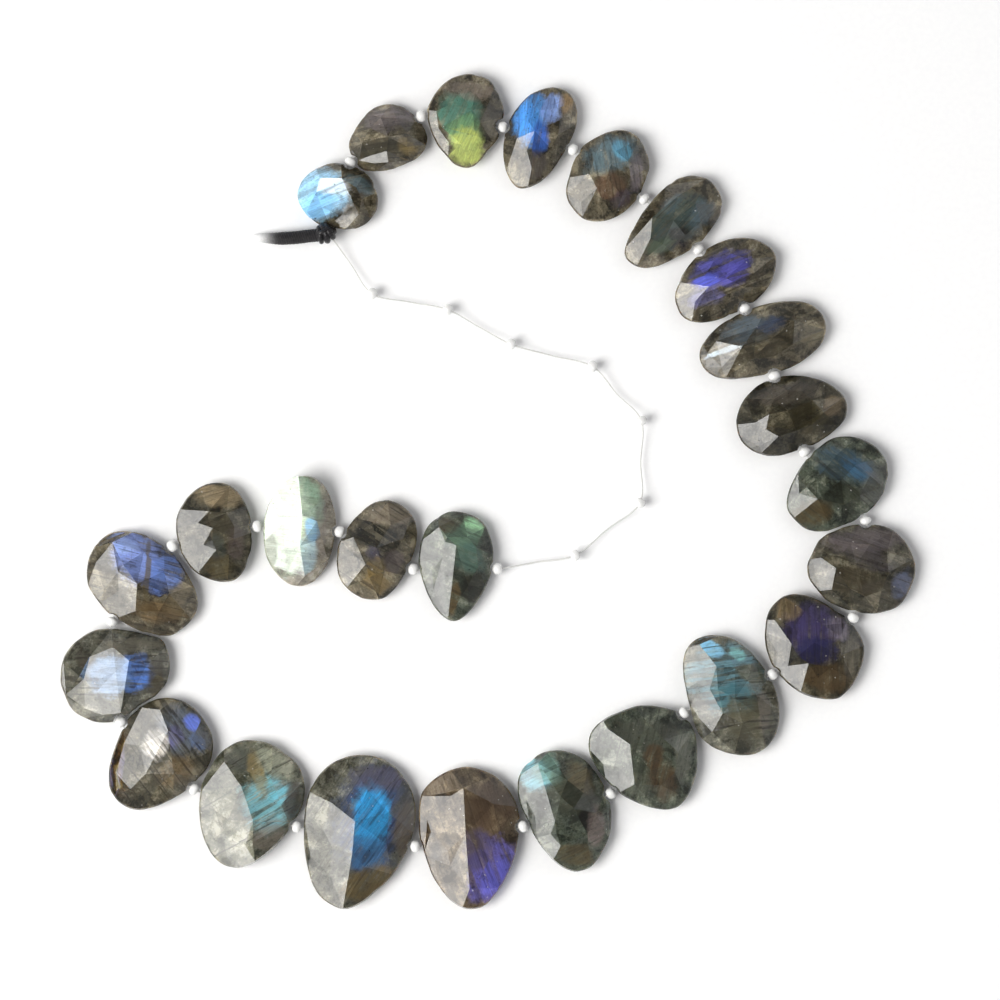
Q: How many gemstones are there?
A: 25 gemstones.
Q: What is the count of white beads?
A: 32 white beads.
